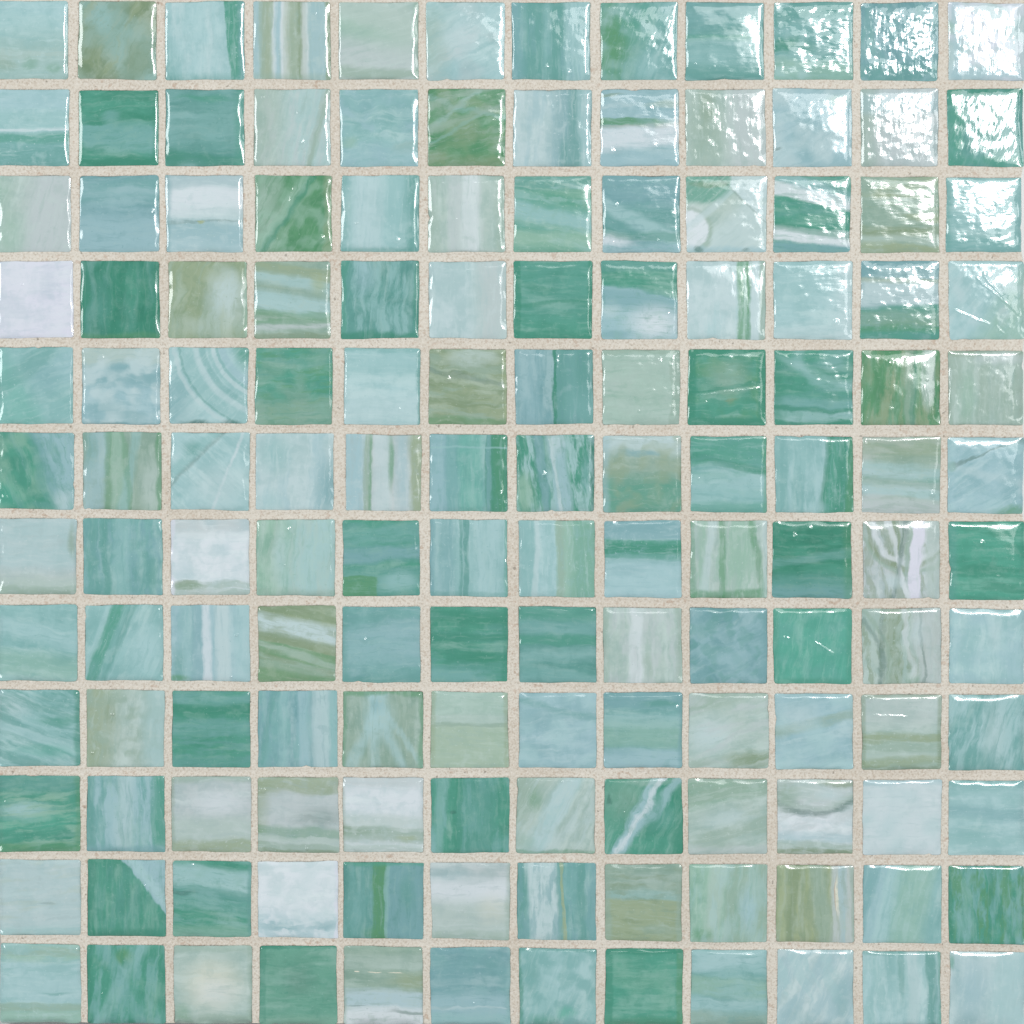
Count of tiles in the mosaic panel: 144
